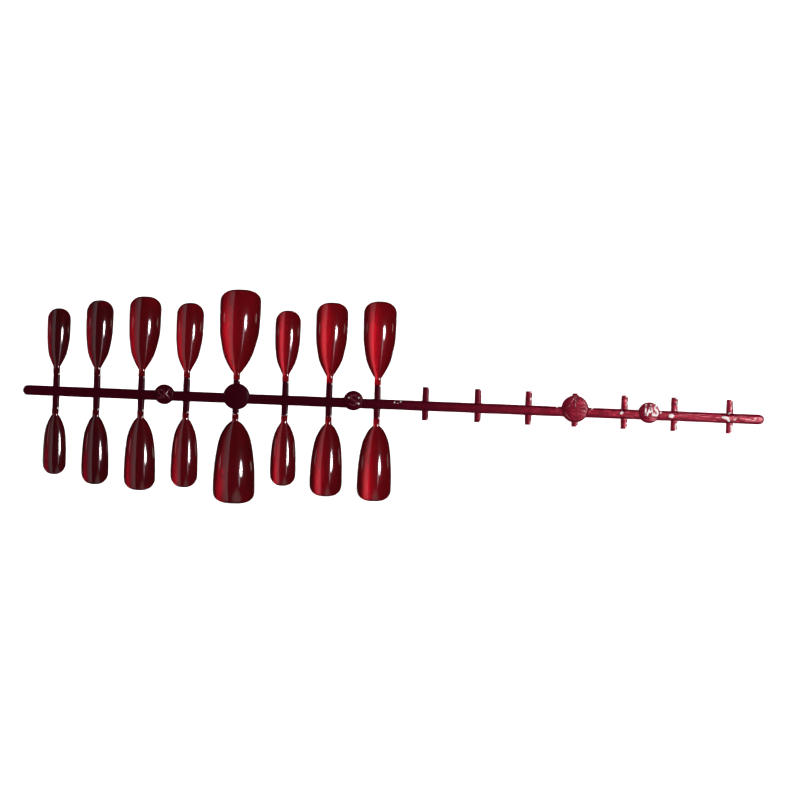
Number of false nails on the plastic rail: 16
